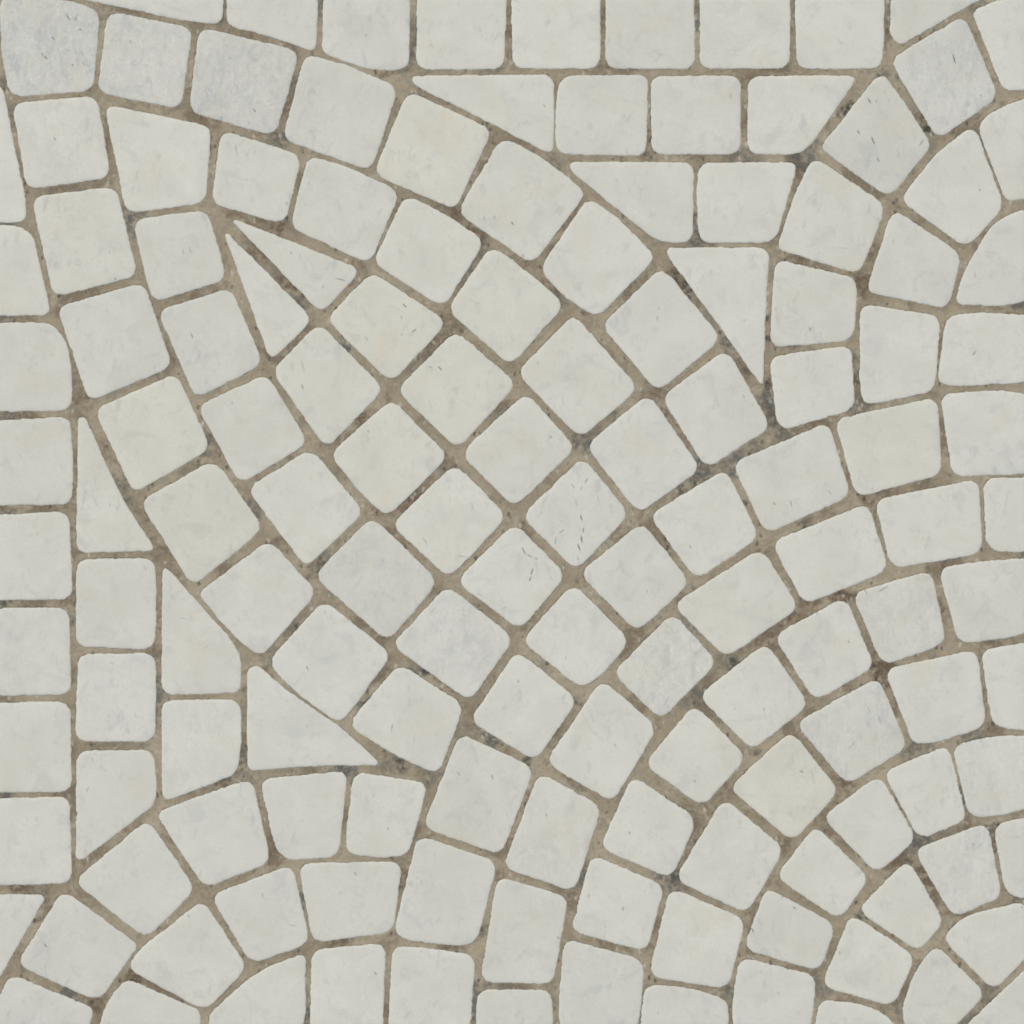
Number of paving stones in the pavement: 144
